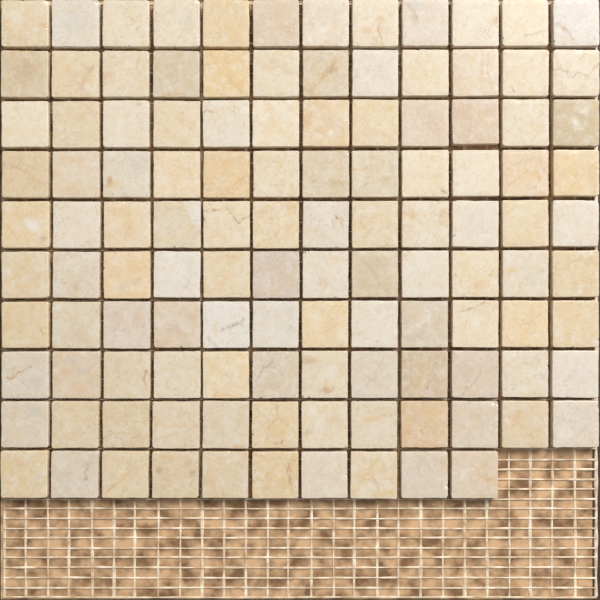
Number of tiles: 118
